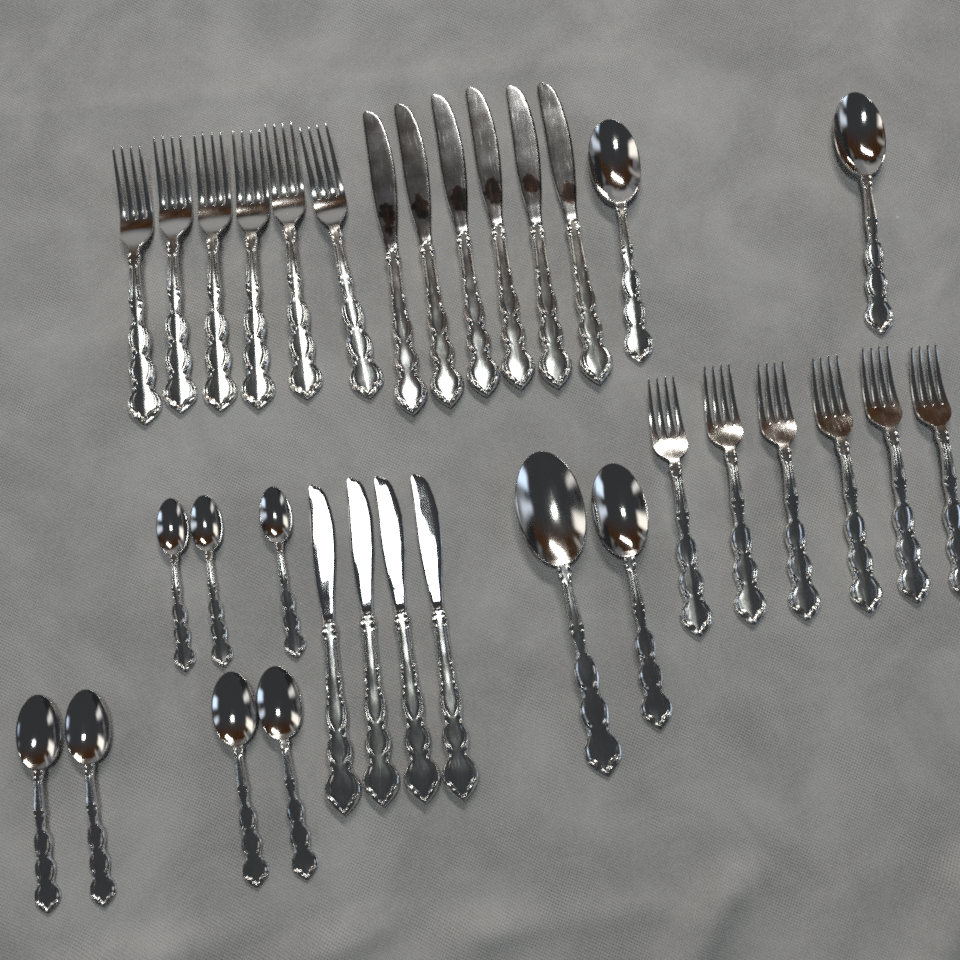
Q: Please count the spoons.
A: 11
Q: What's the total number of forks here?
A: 12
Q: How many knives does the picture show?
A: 10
